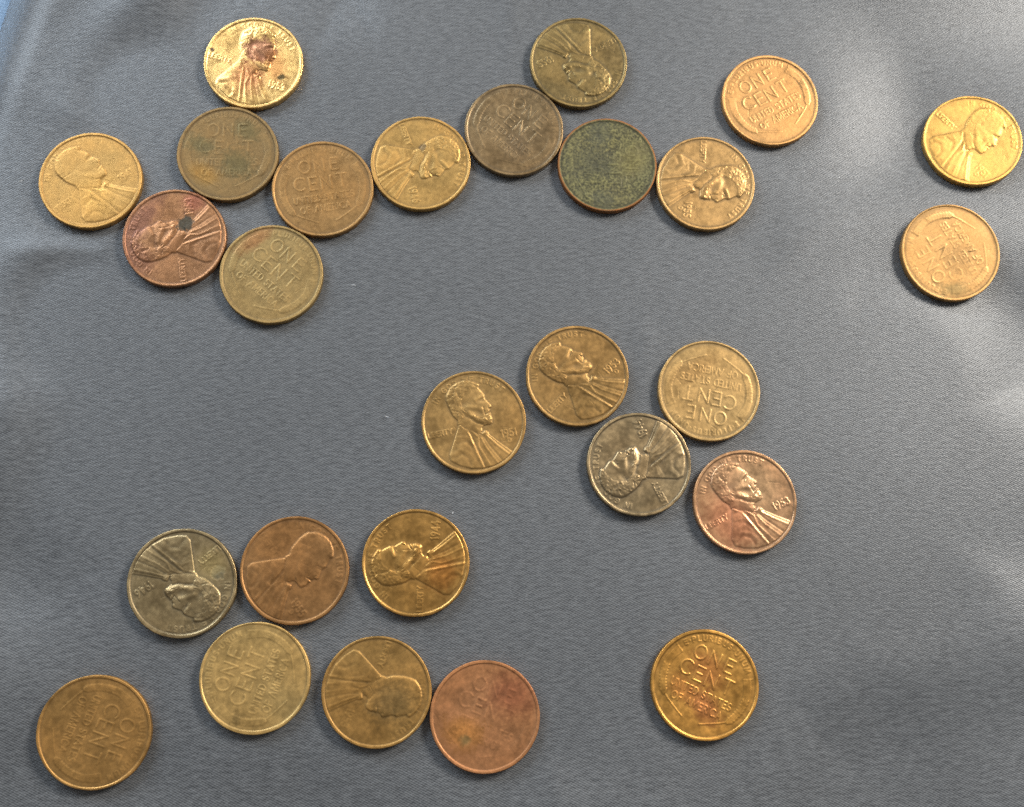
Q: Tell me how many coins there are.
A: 27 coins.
